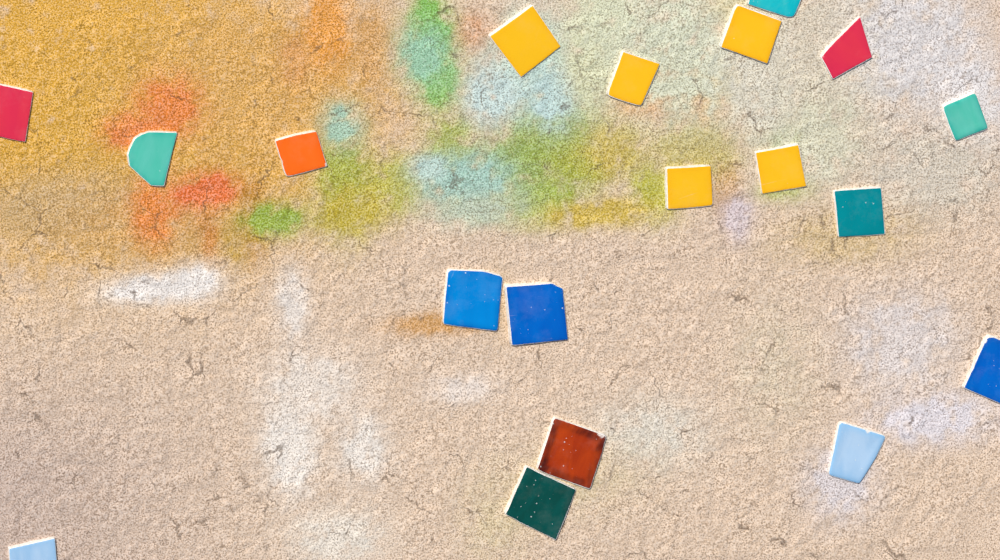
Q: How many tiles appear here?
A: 19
